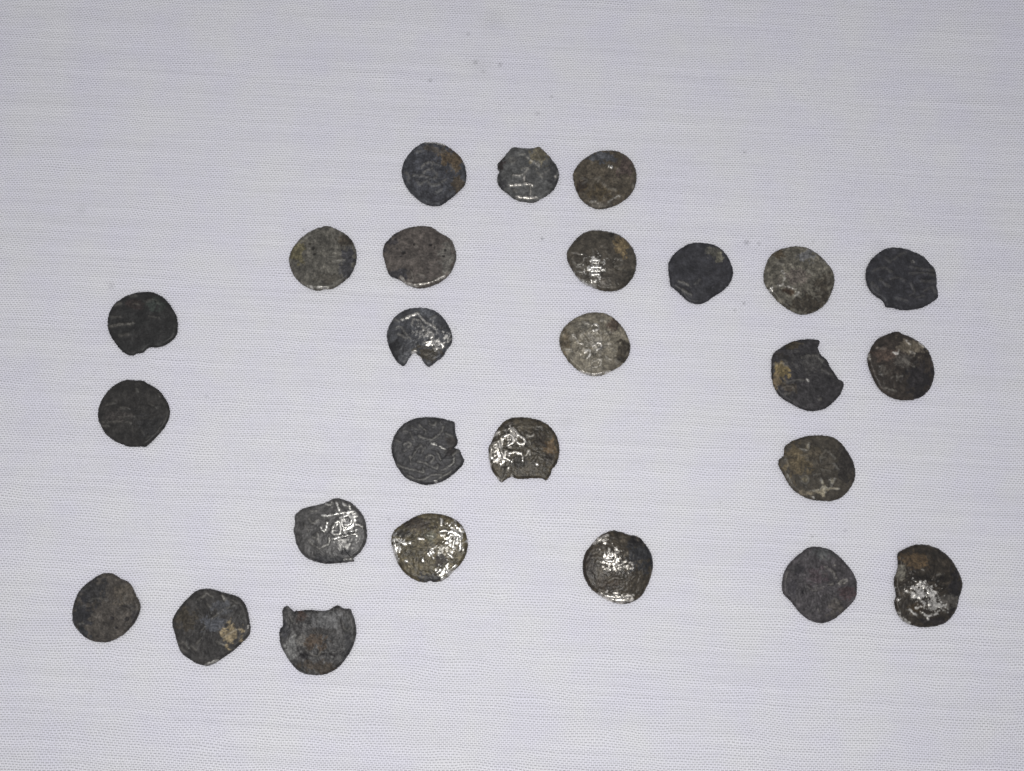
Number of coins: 26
